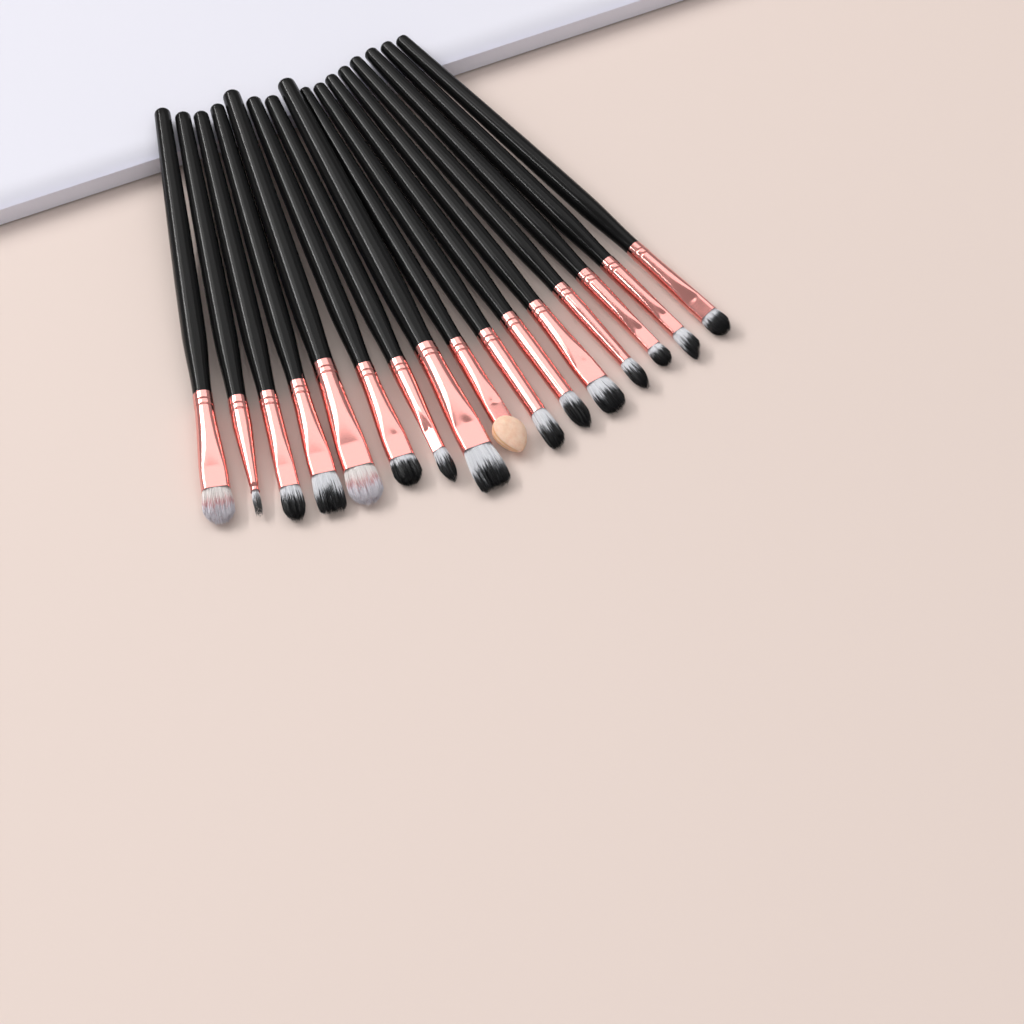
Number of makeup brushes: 16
